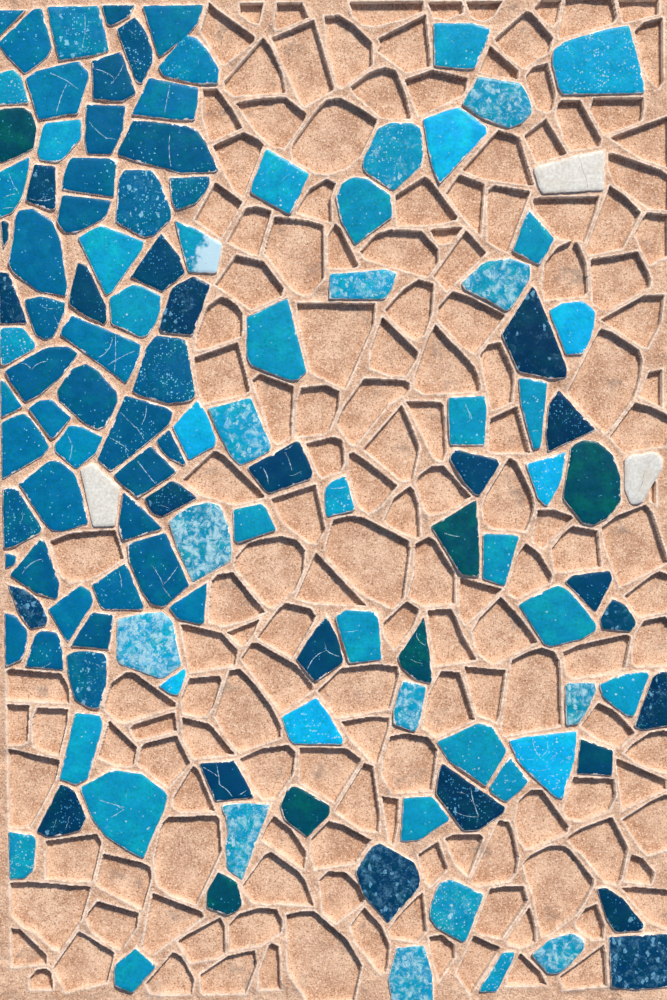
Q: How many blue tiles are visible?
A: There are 43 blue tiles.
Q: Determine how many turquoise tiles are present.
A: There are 48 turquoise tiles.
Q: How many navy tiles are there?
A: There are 29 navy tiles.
